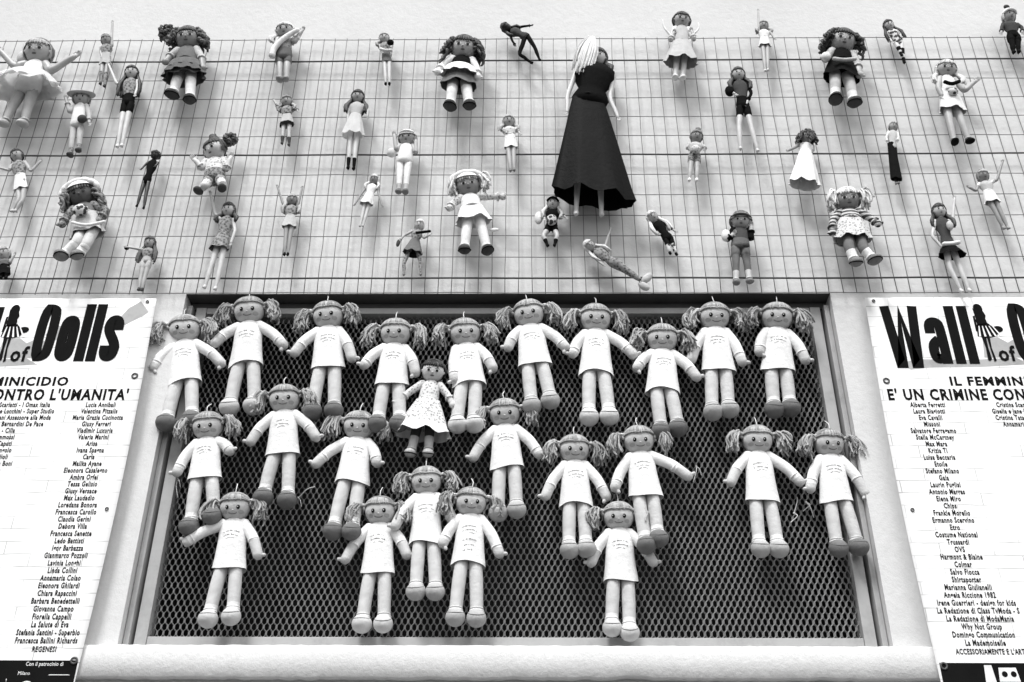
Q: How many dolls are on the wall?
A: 66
